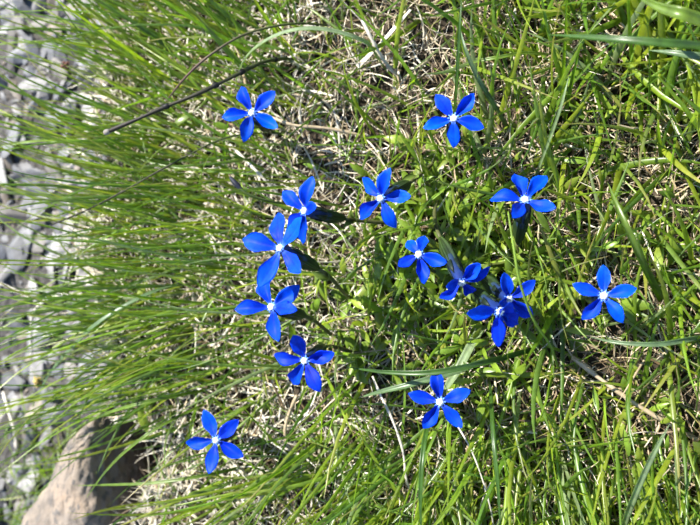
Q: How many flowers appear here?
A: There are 15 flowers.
